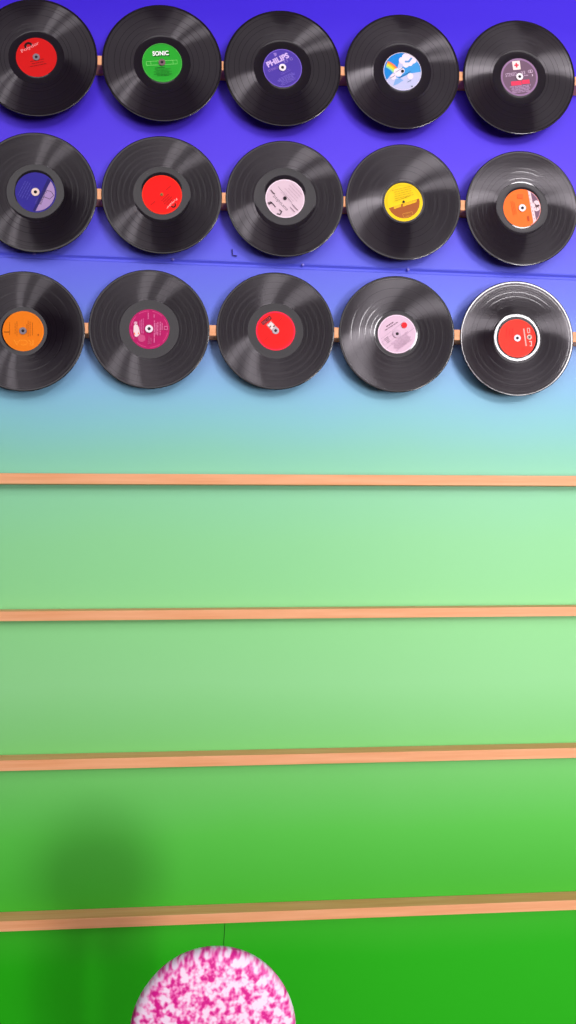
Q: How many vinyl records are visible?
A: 15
